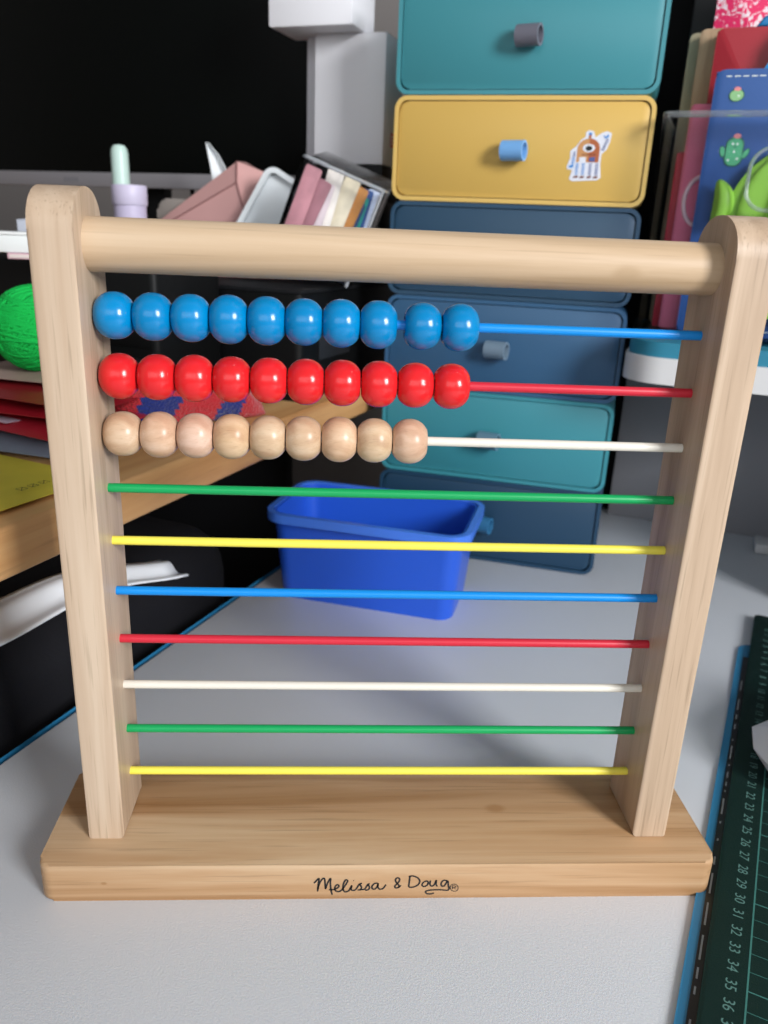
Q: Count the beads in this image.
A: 29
